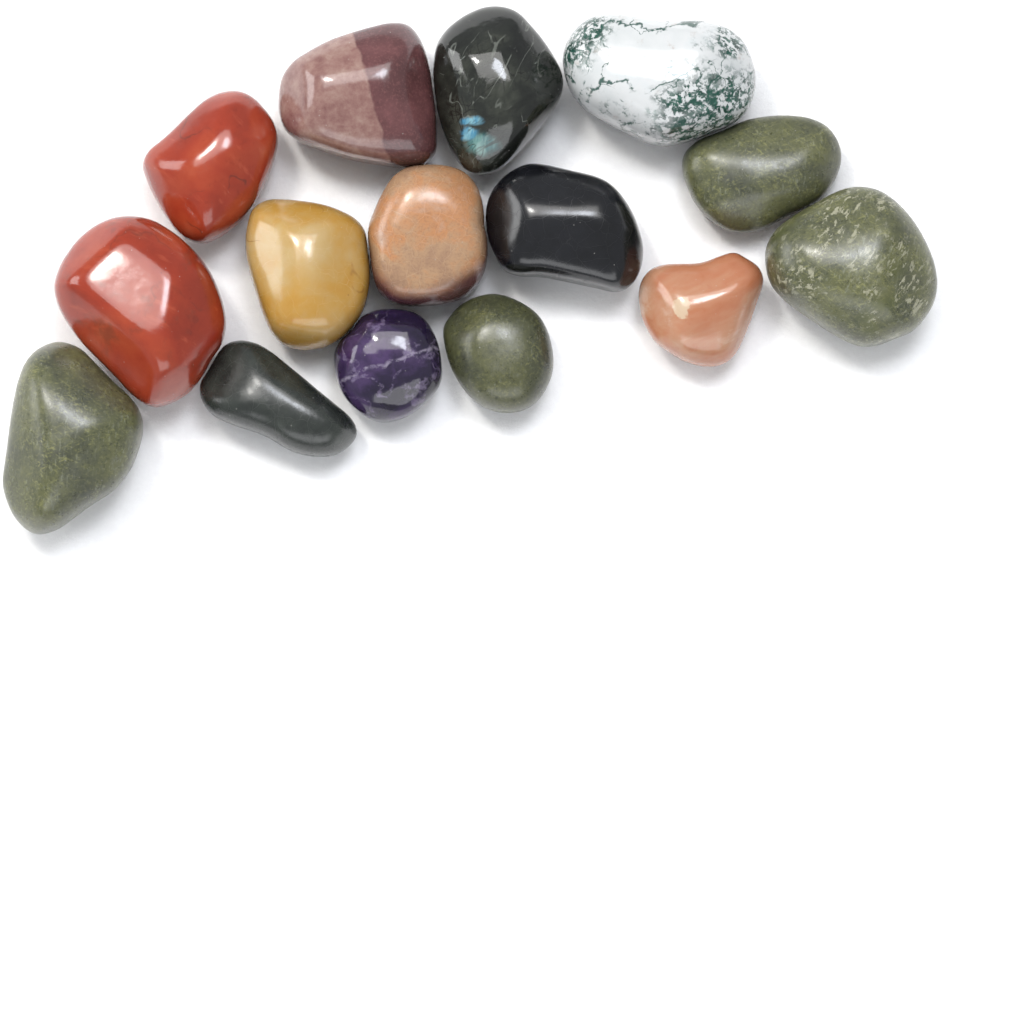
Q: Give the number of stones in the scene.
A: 15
